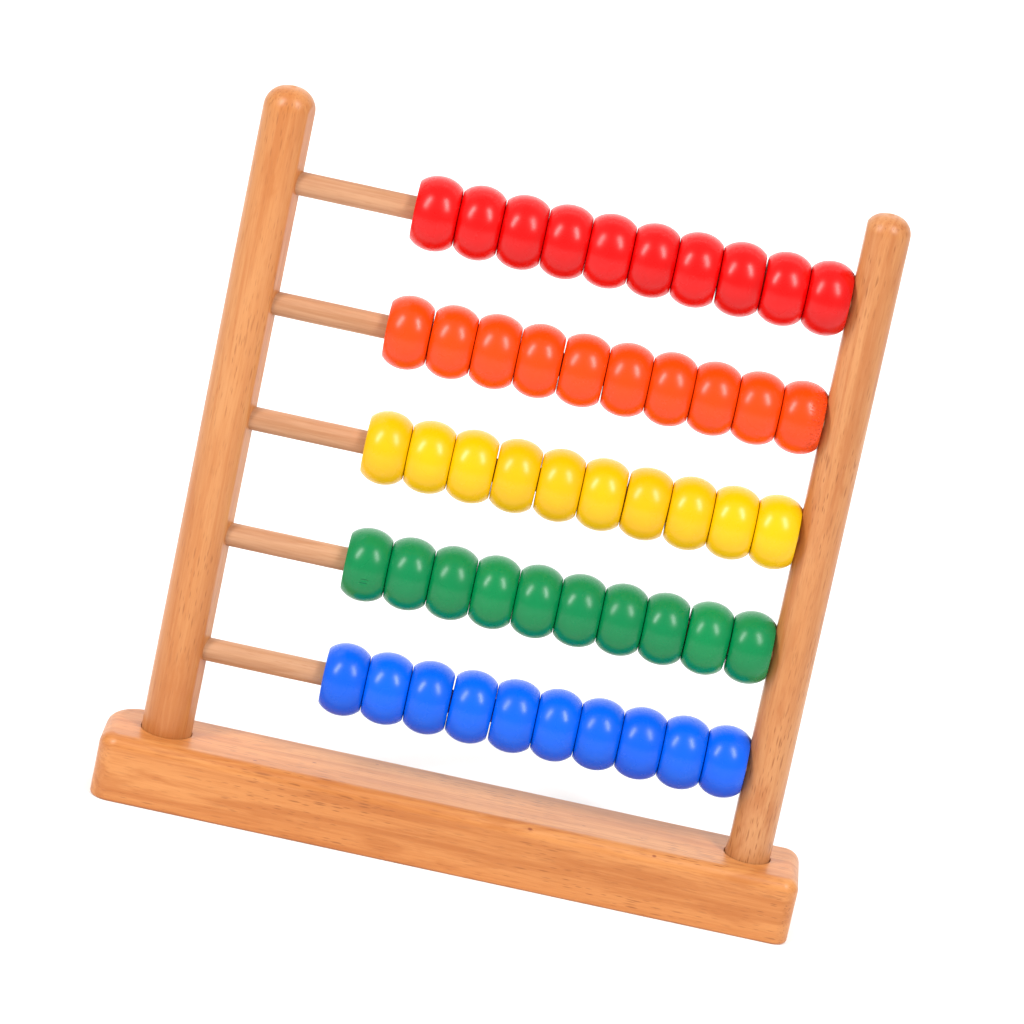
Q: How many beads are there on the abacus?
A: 50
